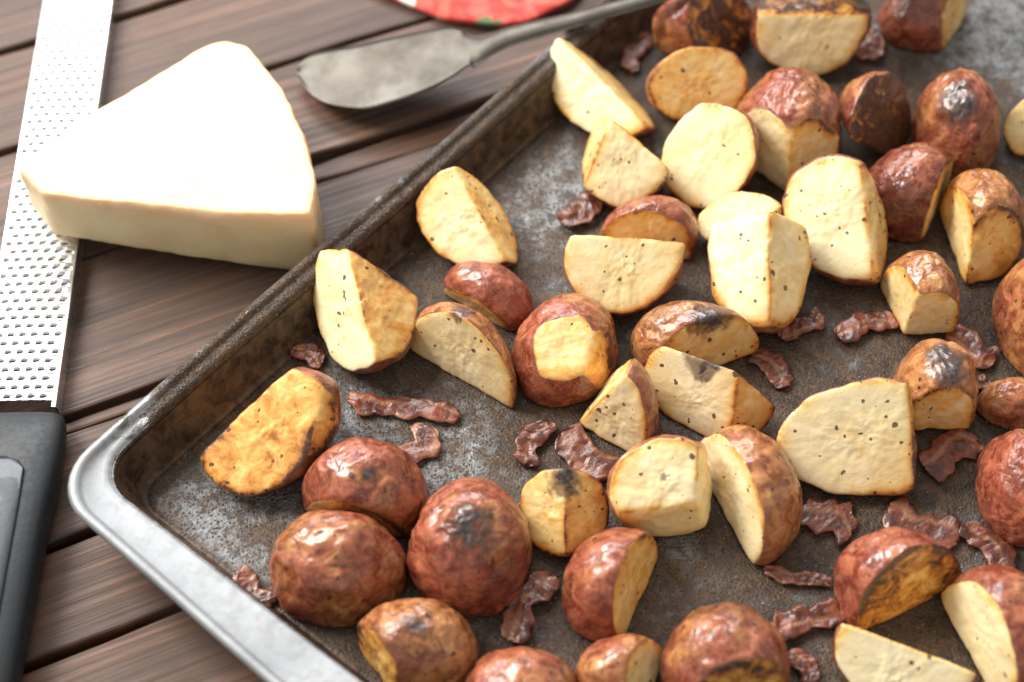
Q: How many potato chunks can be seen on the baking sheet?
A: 47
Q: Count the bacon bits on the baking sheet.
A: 22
